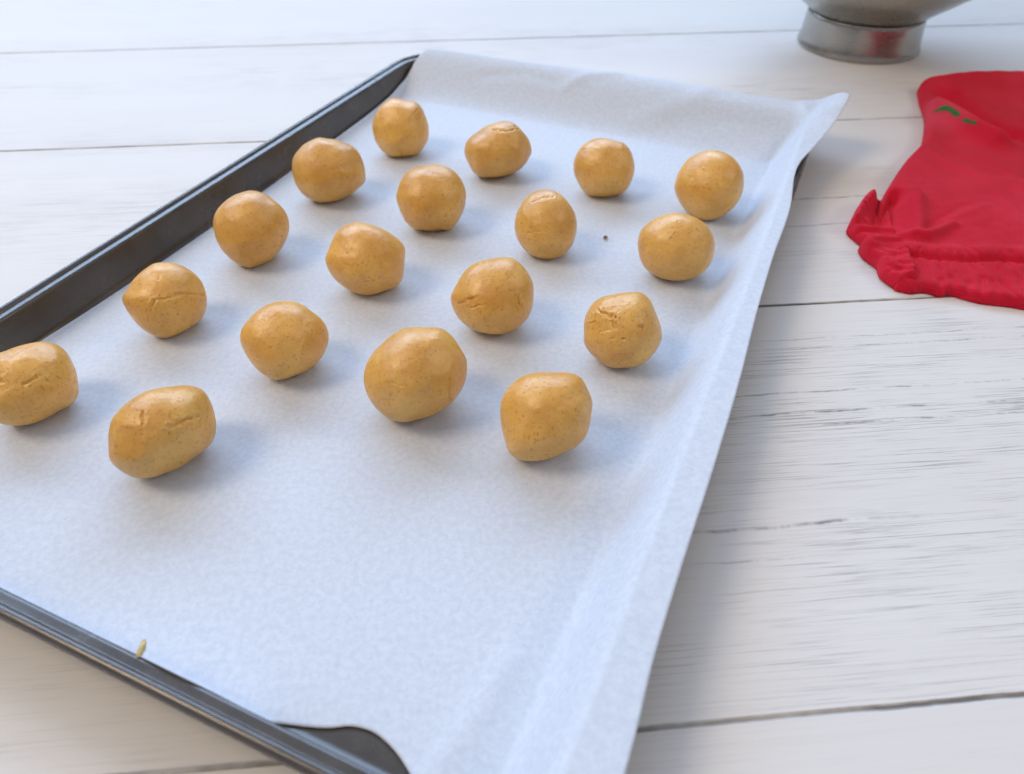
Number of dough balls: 18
